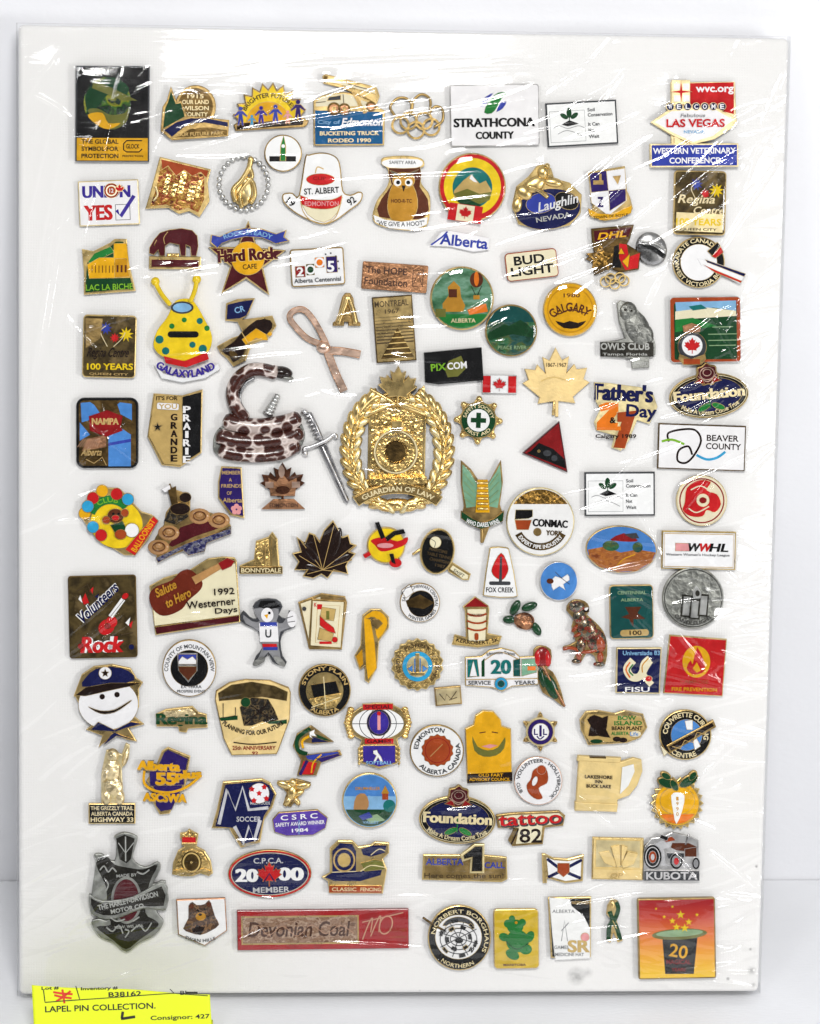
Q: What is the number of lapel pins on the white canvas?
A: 123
